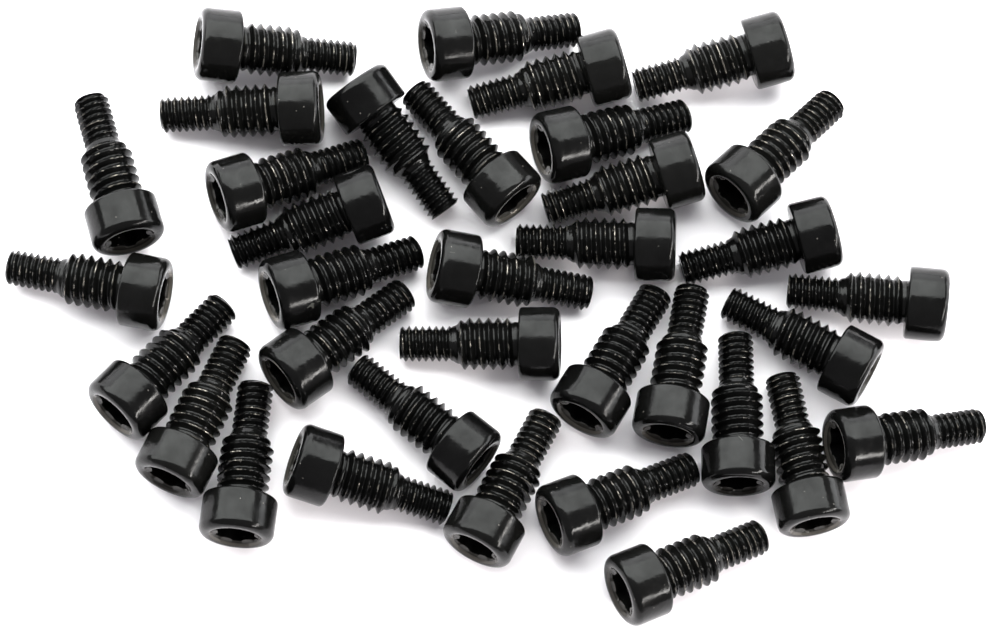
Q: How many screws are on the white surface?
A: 35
